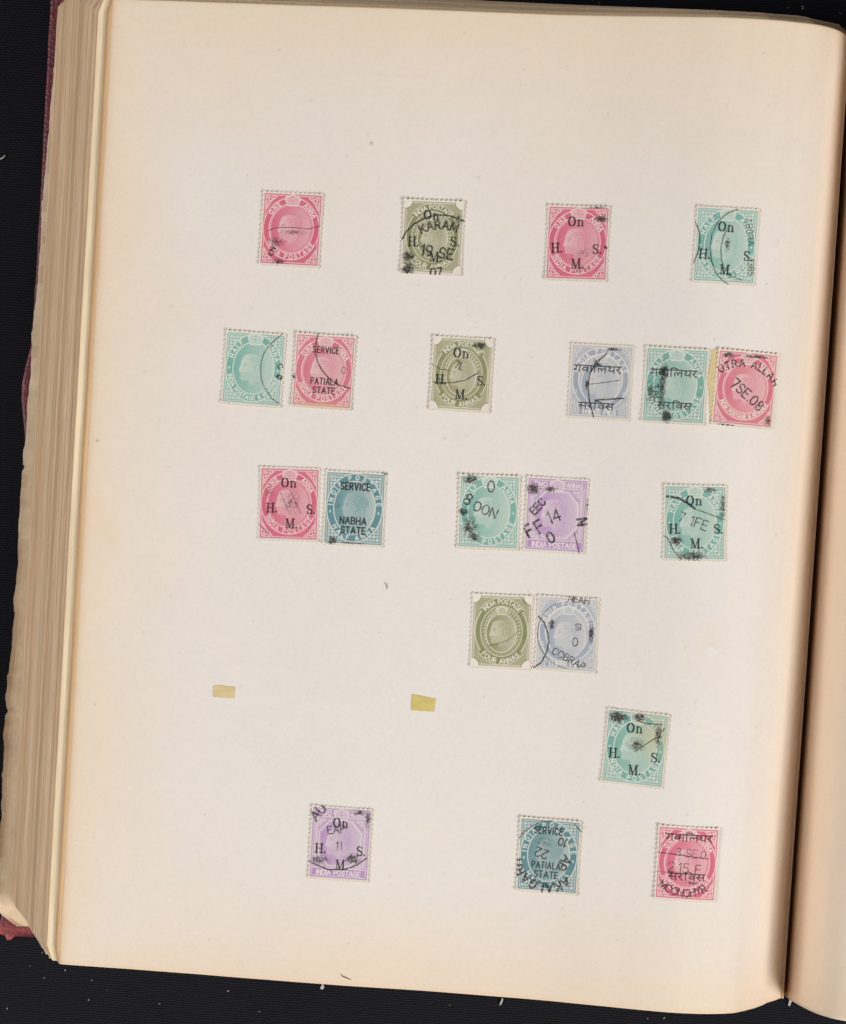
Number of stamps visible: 21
